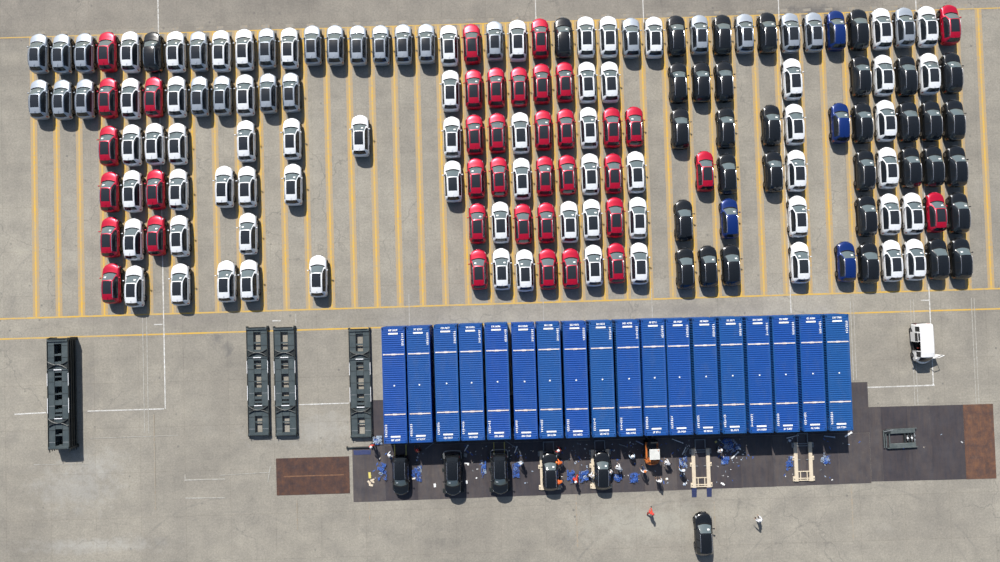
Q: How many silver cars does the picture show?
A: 25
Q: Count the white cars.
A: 65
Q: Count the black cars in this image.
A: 40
